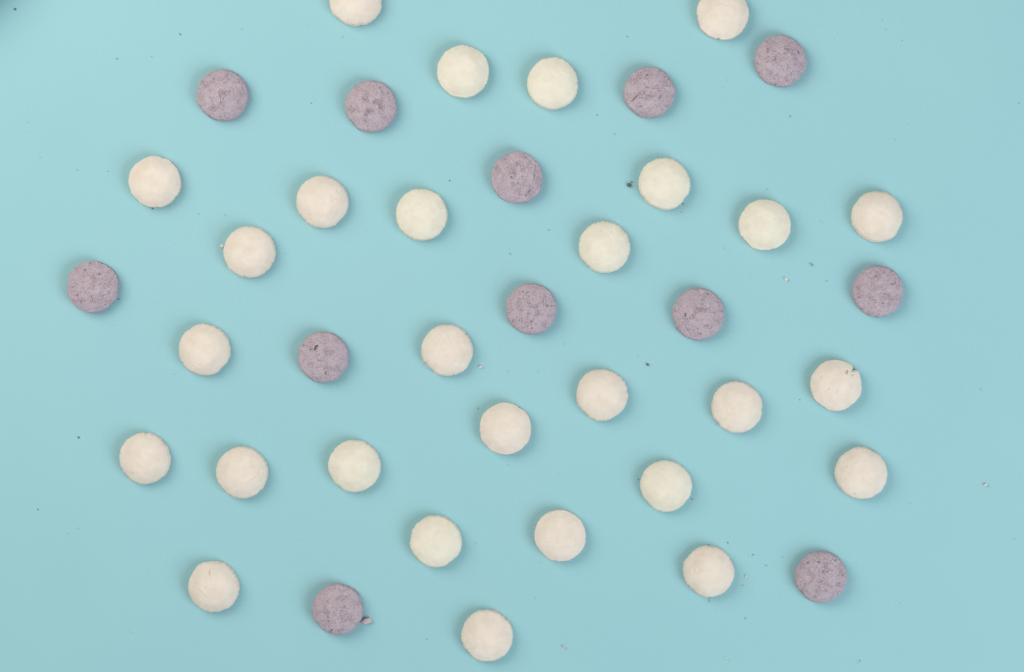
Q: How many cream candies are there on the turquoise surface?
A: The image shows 28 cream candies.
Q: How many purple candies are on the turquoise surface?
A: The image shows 12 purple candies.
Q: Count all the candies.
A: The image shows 40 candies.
